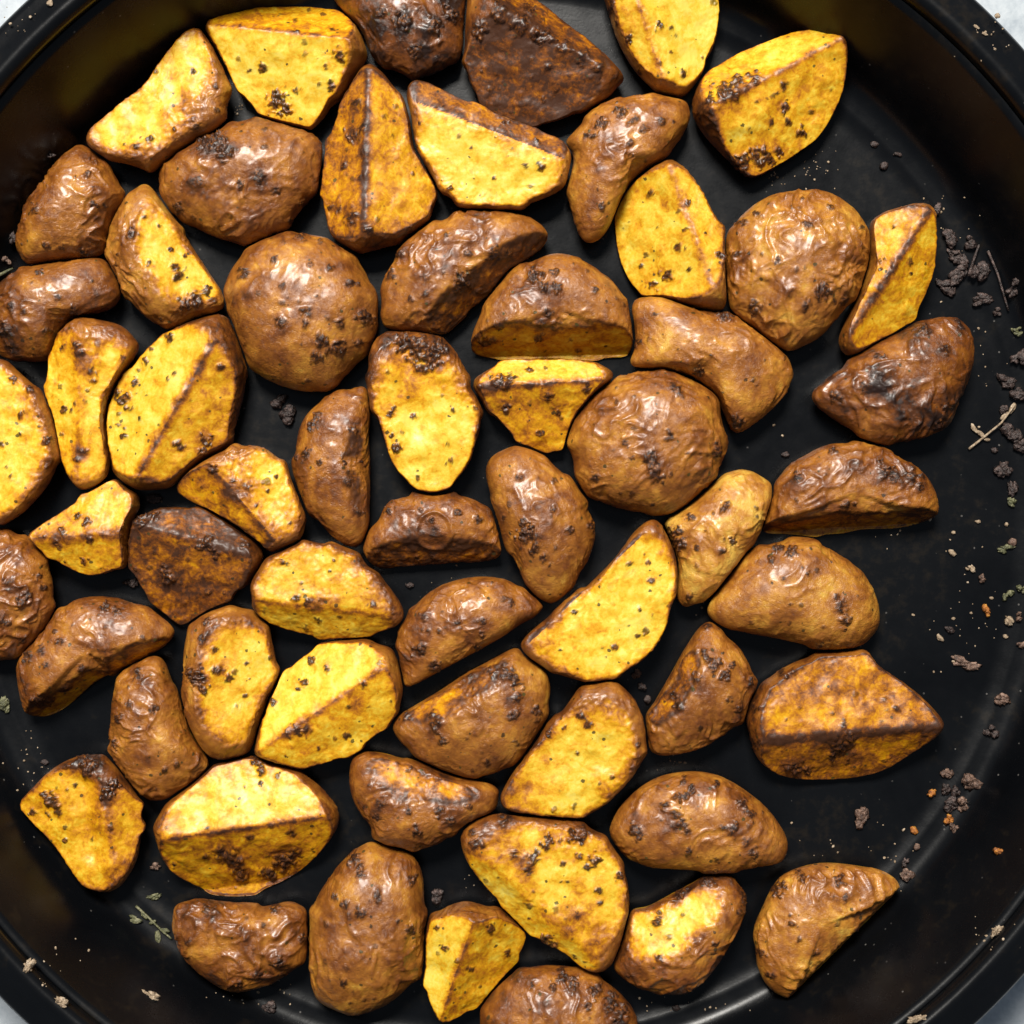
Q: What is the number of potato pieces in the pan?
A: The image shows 59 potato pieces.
